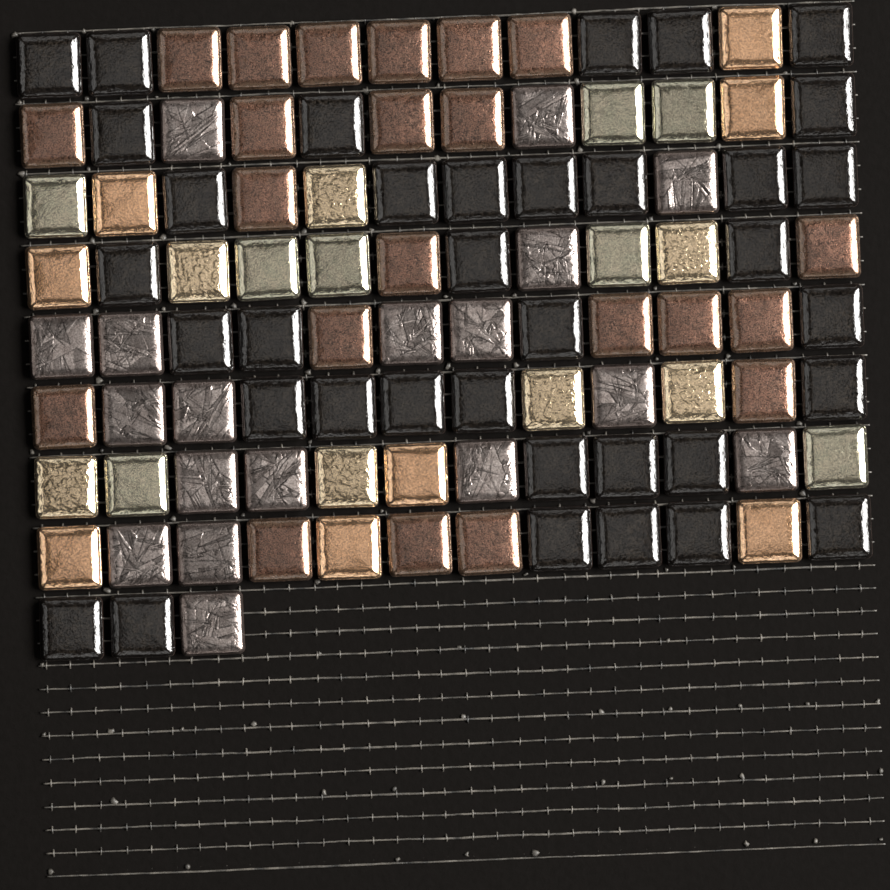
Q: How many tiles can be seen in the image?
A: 99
